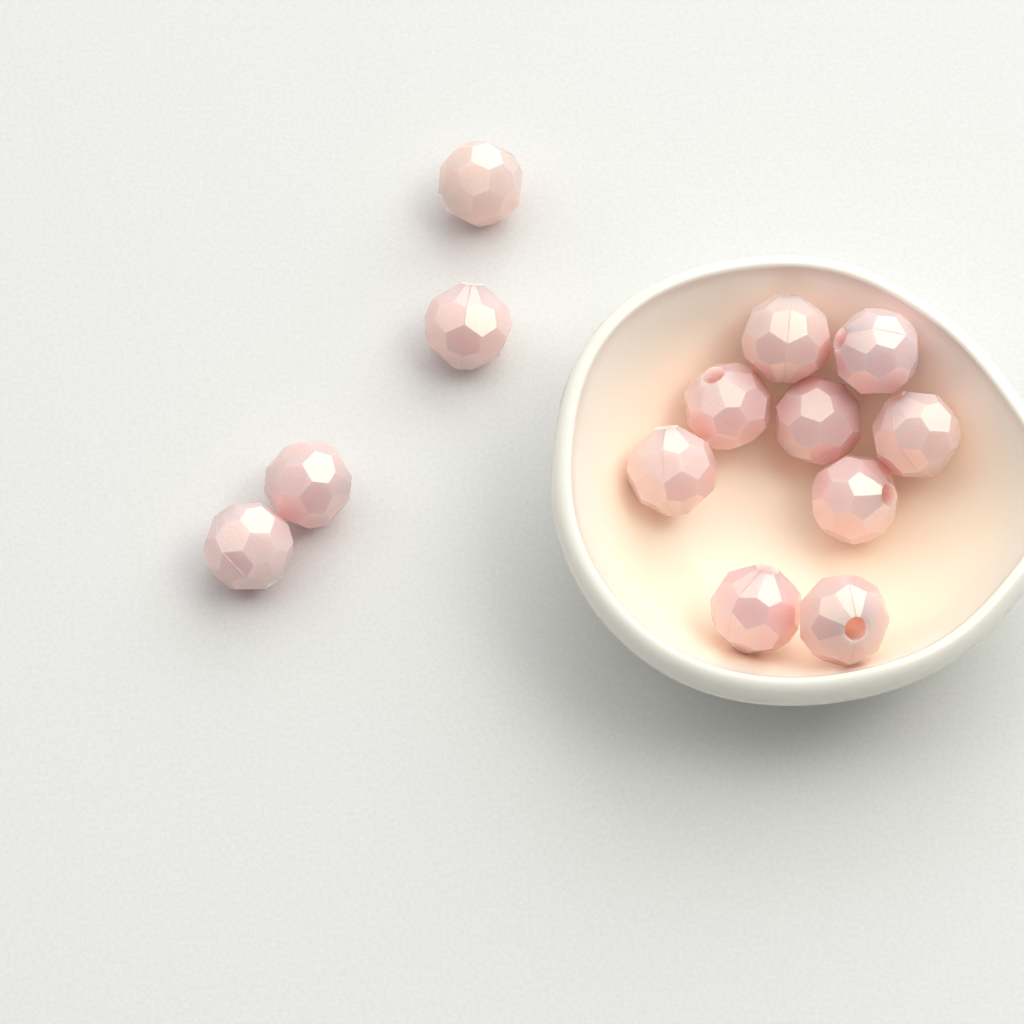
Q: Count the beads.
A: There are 13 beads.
